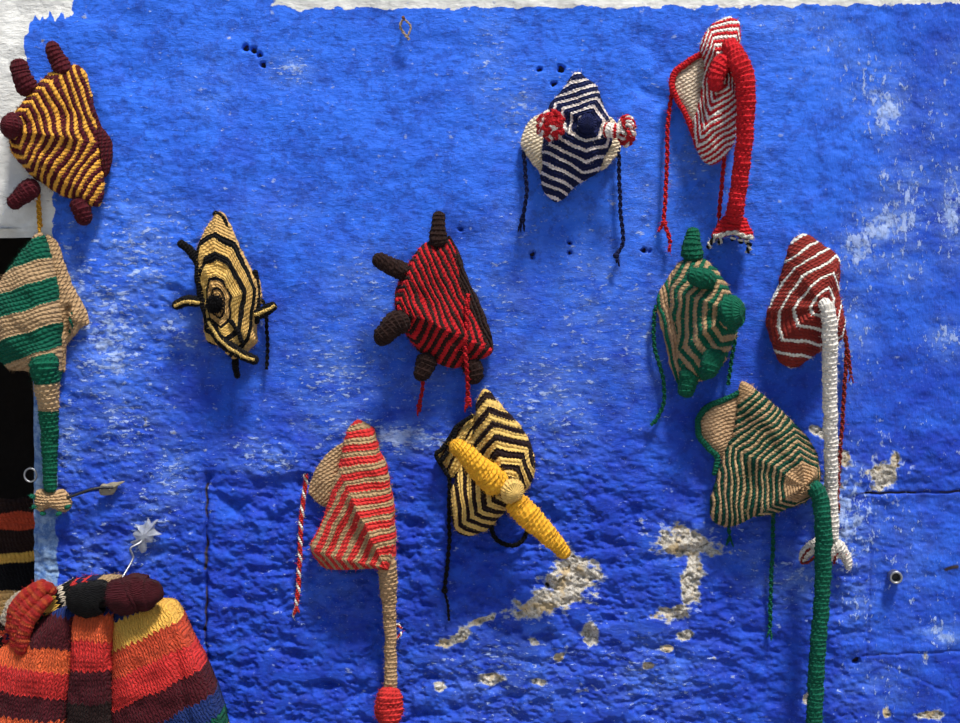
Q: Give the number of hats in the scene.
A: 11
